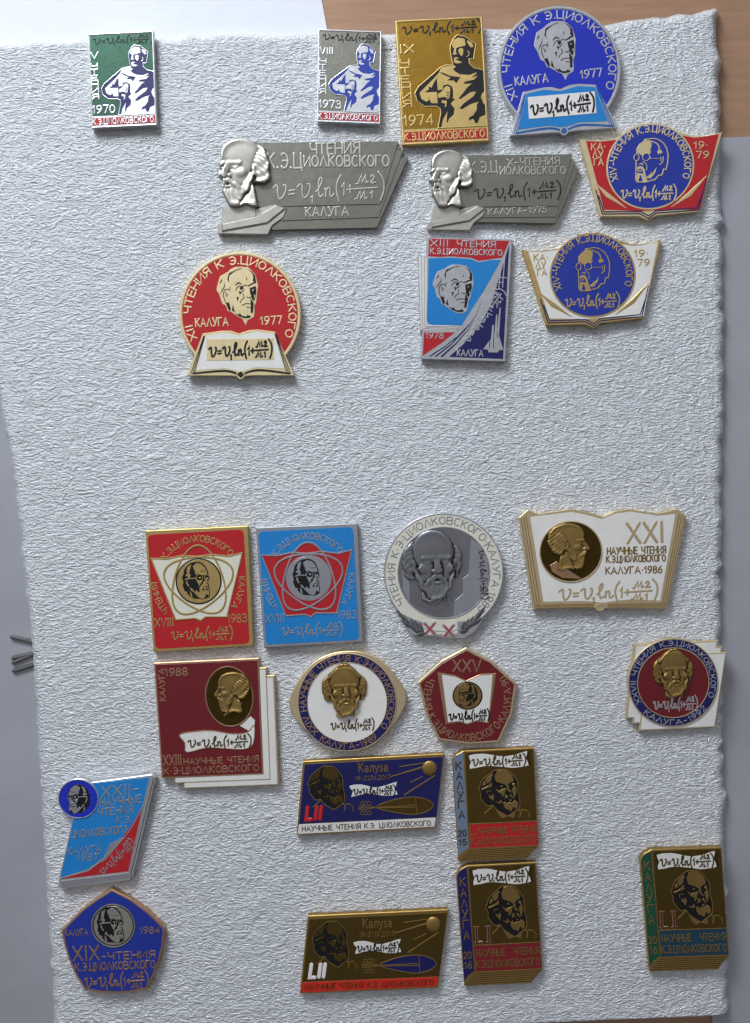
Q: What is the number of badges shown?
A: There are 25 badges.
